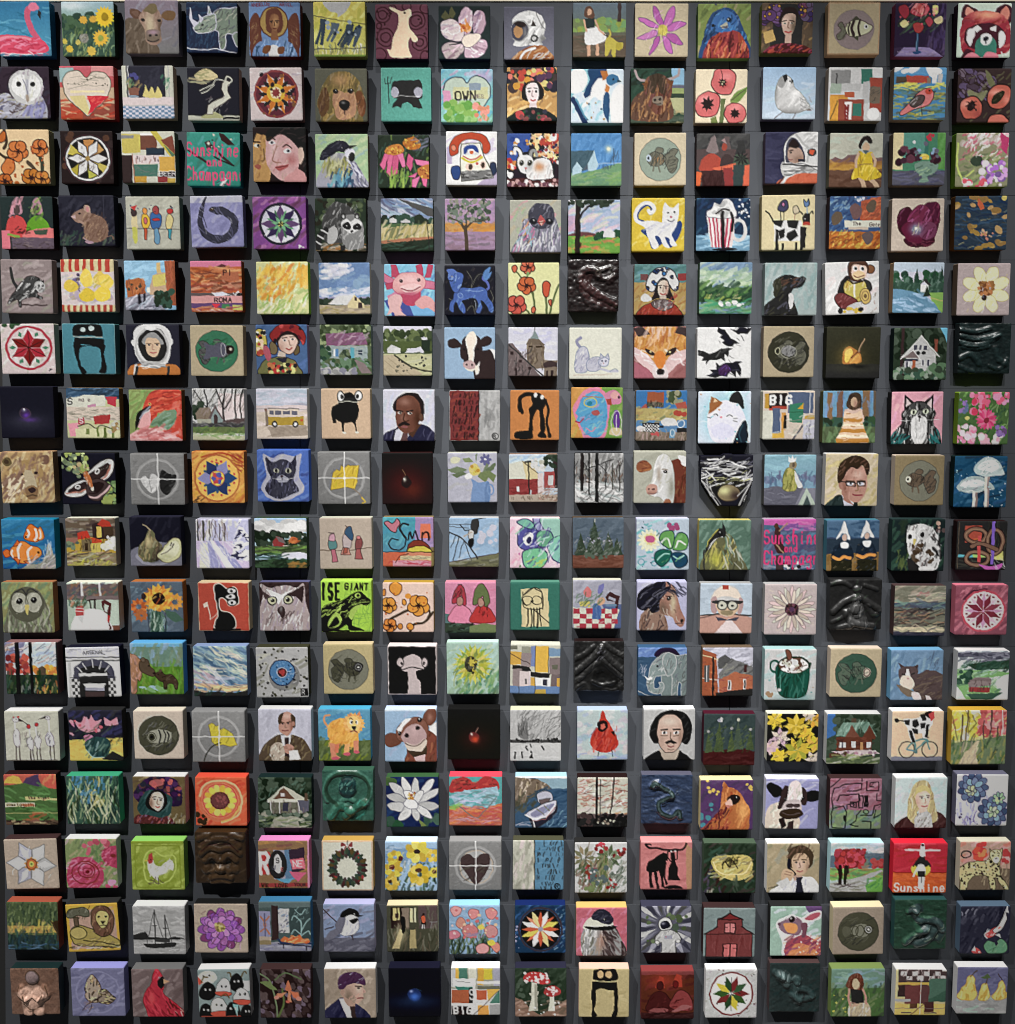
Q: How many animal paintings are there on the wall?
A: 84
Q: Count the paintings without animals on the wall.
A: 172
